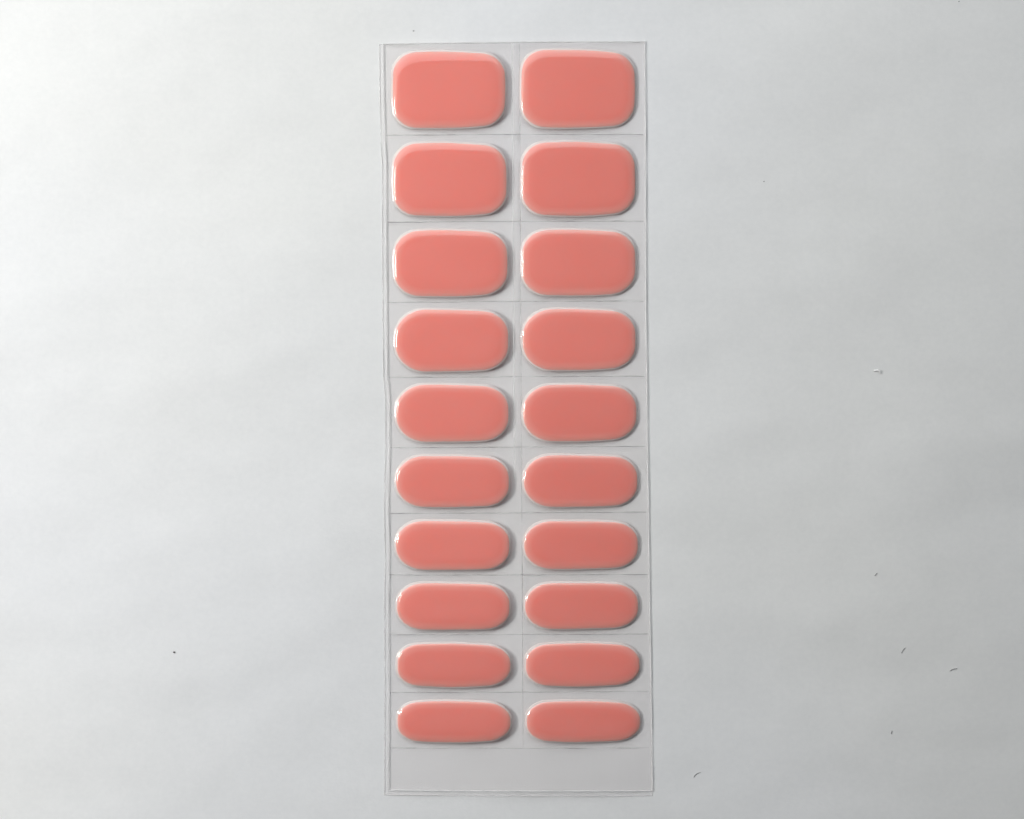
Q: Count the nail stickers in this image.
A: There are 20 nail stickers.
